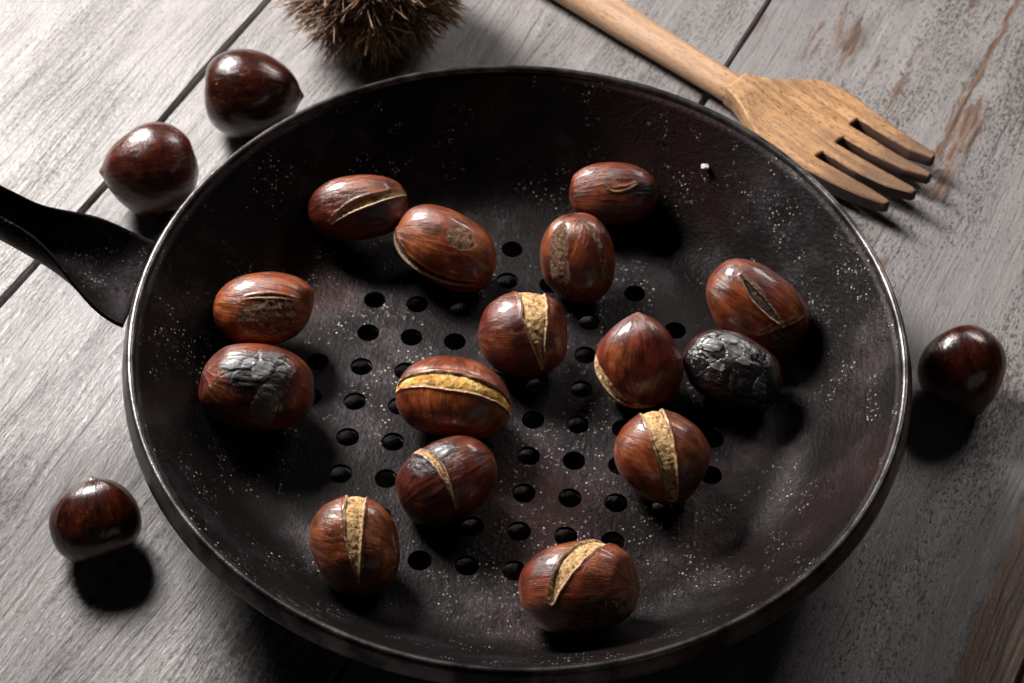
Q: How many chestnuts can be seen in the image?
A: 19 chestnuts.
